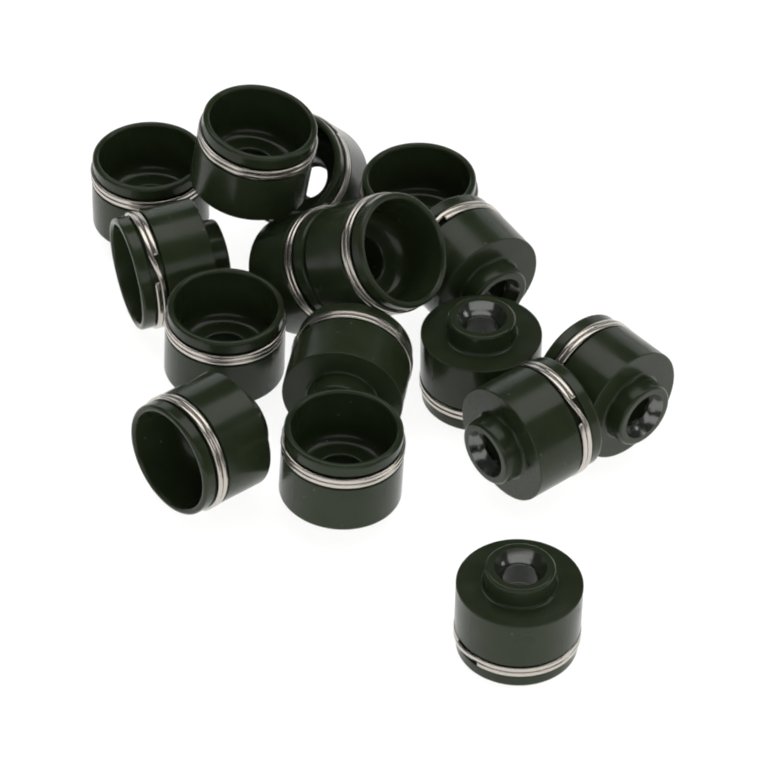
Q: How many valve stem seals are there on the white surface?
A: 16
